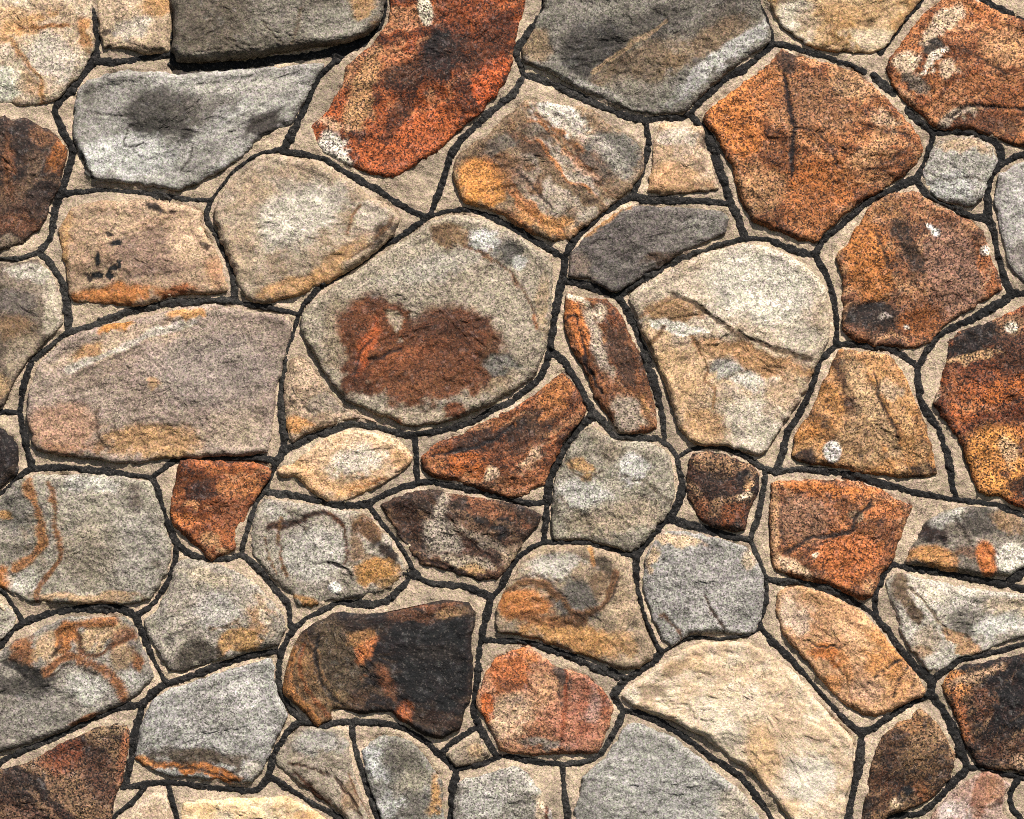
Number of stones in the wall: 59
